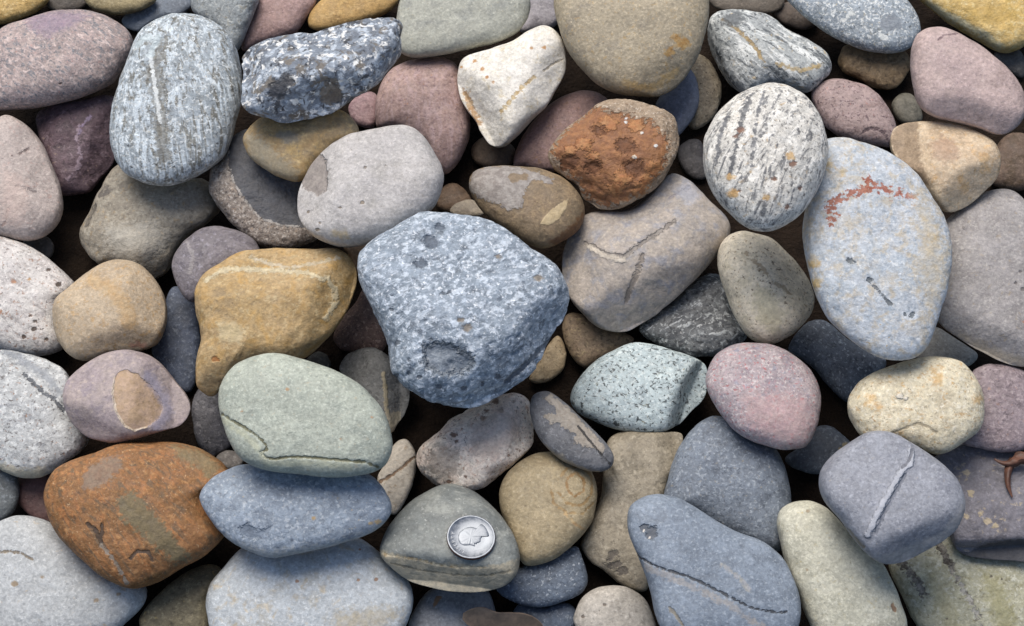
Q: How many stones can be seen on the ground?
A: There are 97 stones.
